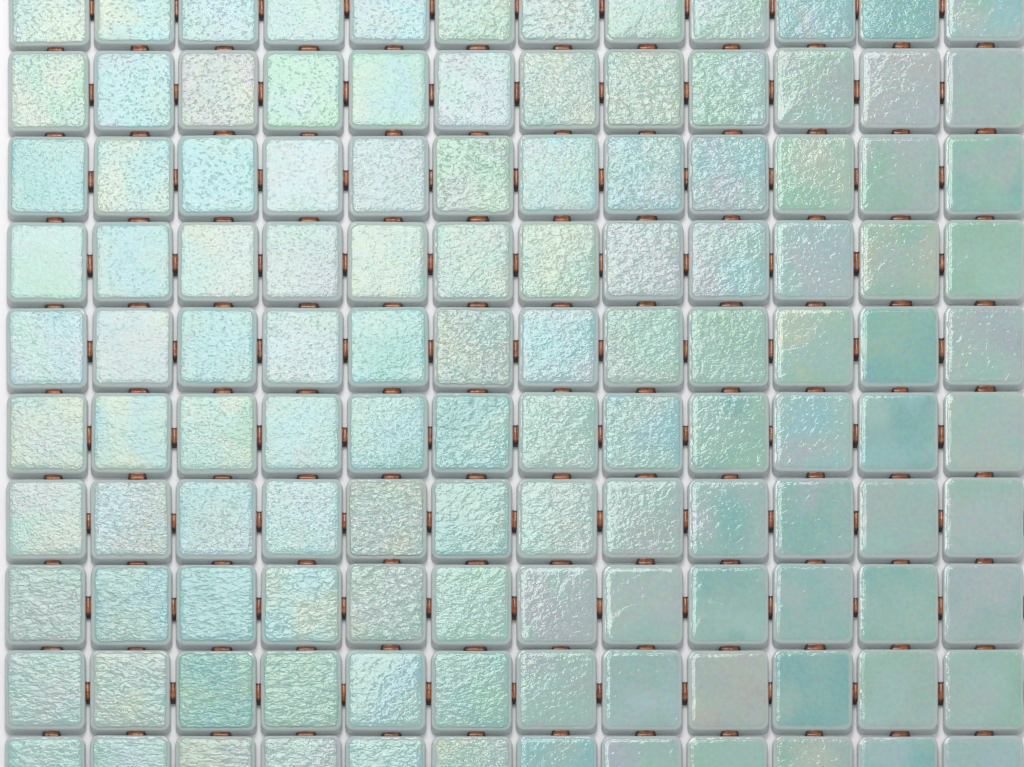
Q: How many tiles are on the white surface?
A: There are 120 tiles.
